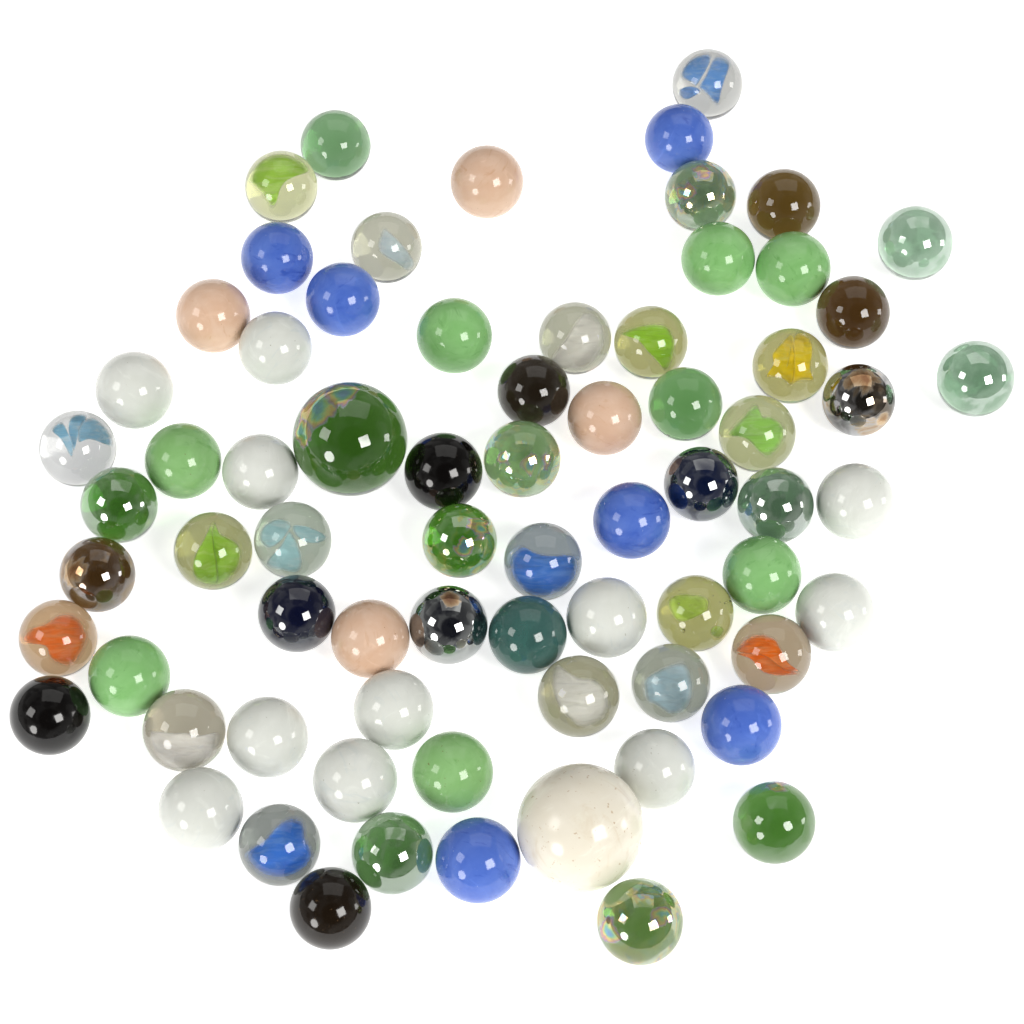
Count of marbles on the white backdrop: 72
